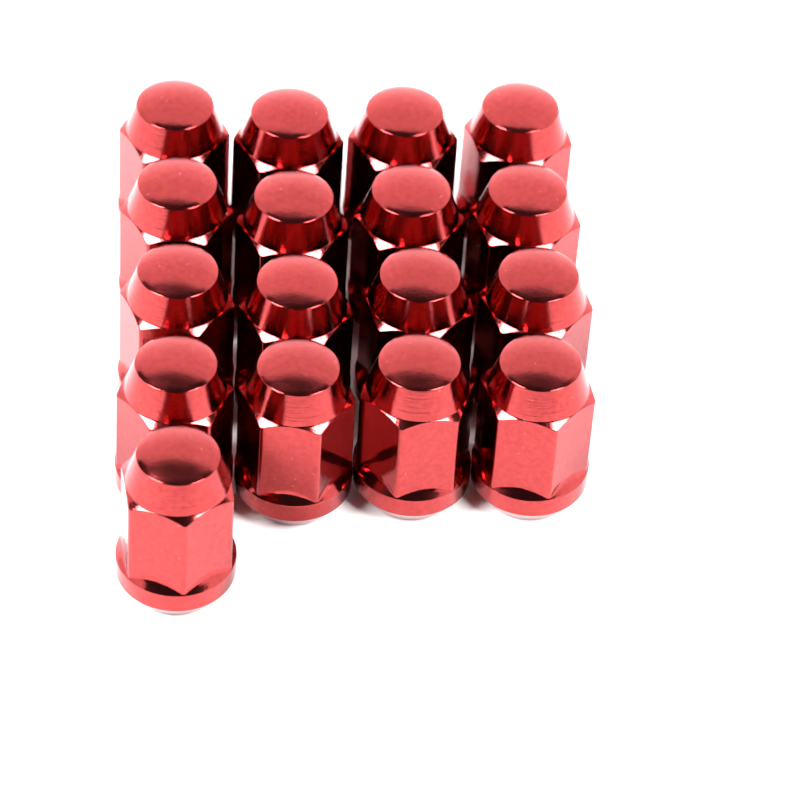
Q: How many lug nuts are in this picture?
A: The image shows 17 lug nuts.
